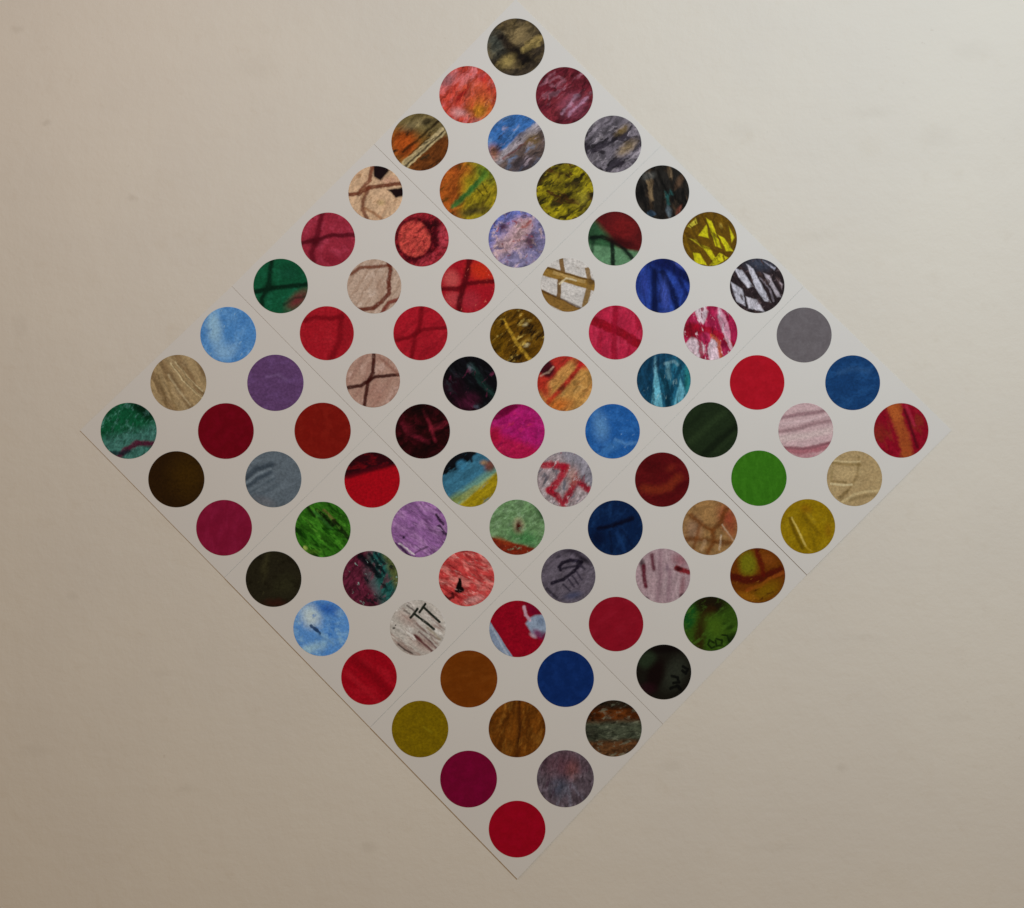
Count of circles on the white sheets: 81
